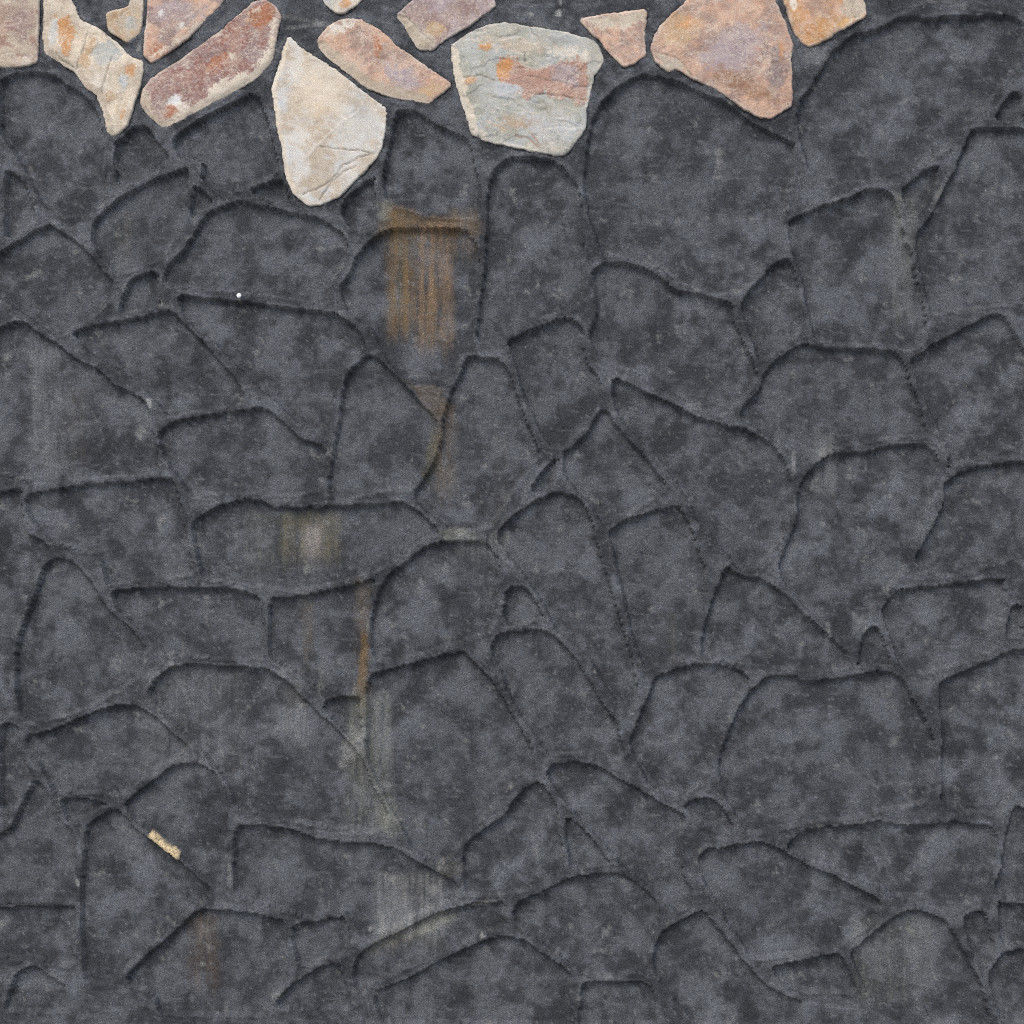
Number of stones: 13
